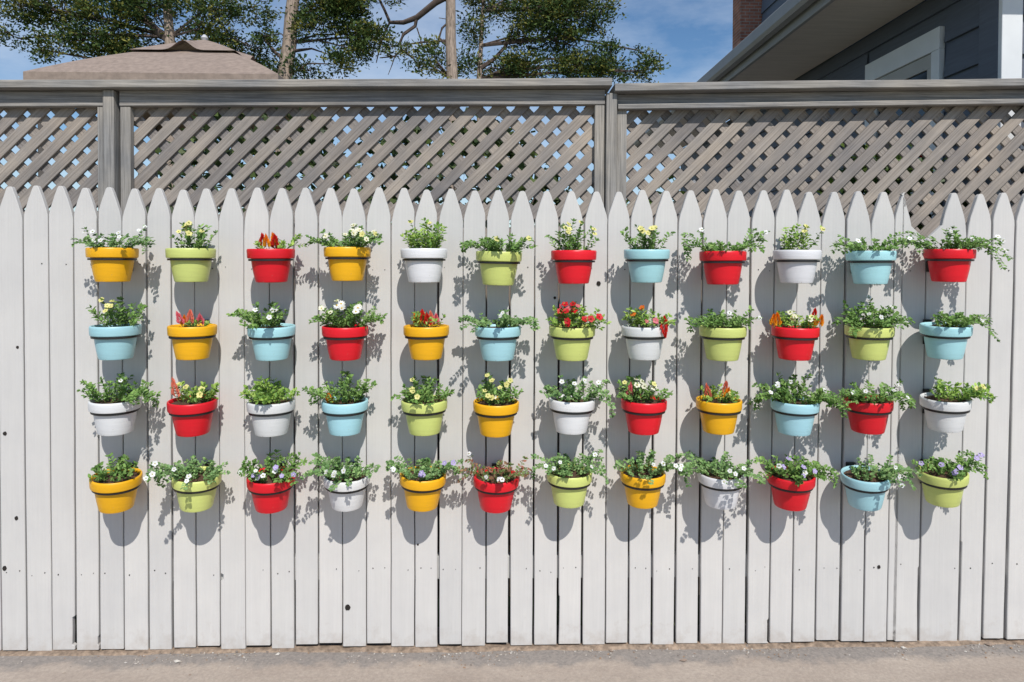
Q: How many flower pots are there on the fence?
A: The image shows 48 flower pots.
